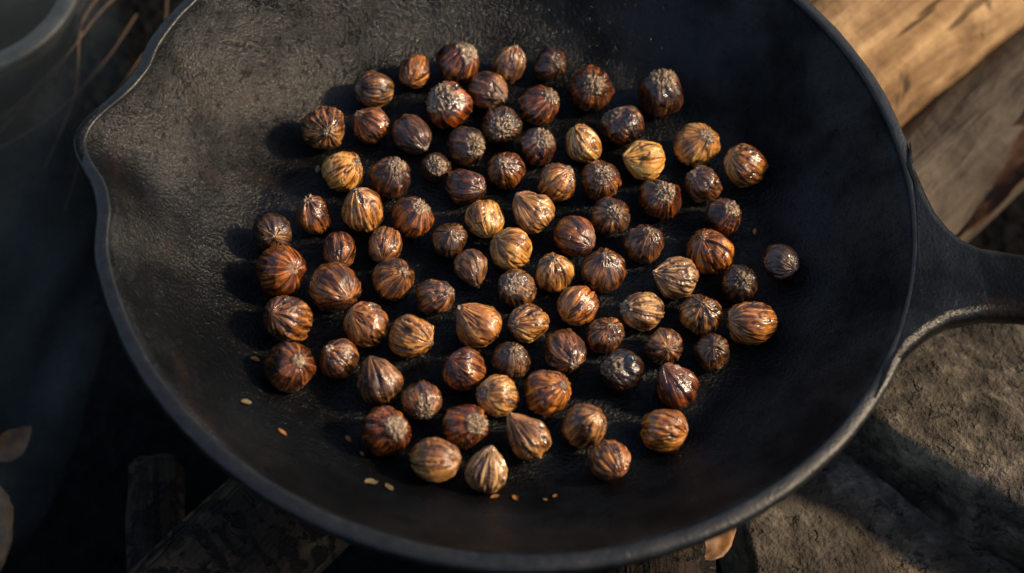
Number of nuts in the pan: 87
